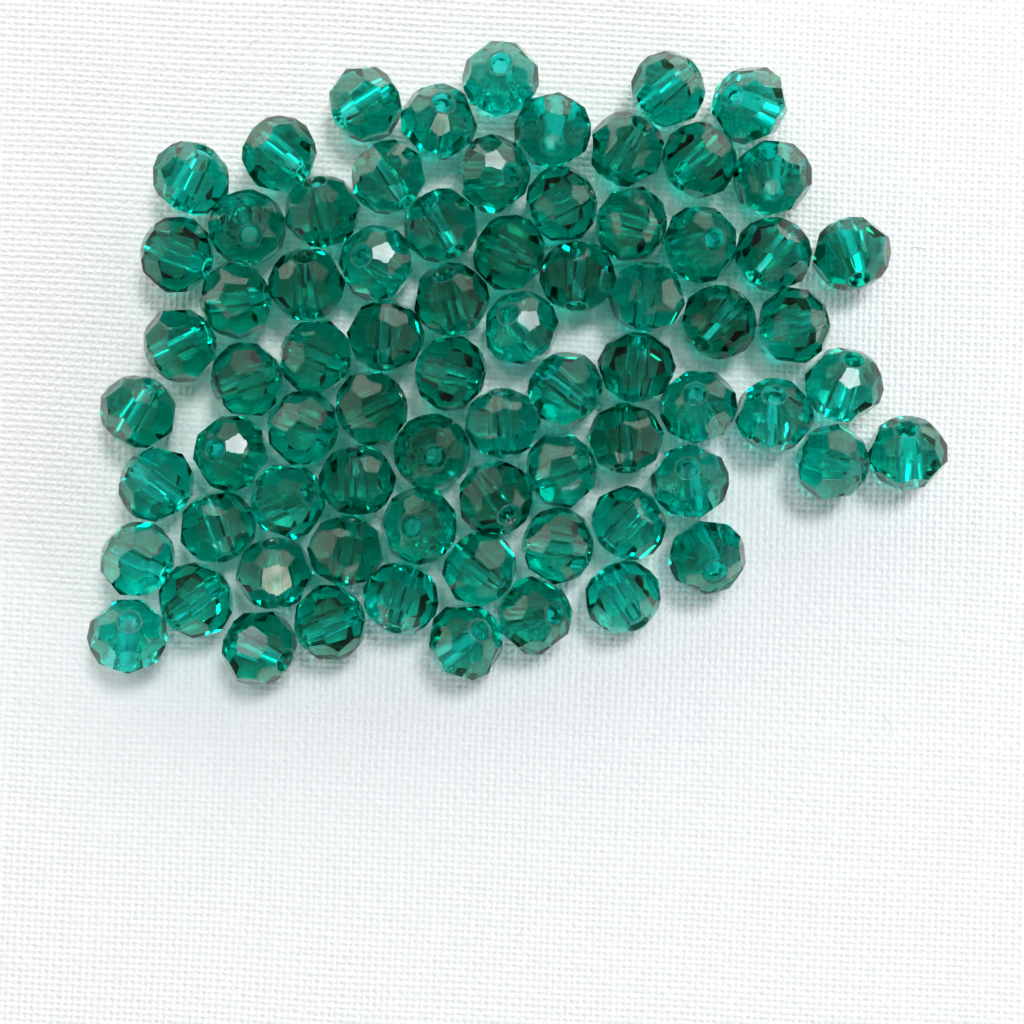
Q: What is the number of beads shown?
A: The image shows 74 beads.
